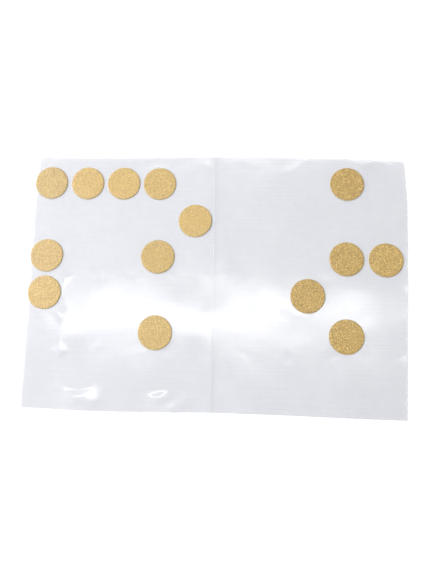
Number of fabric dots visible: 14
